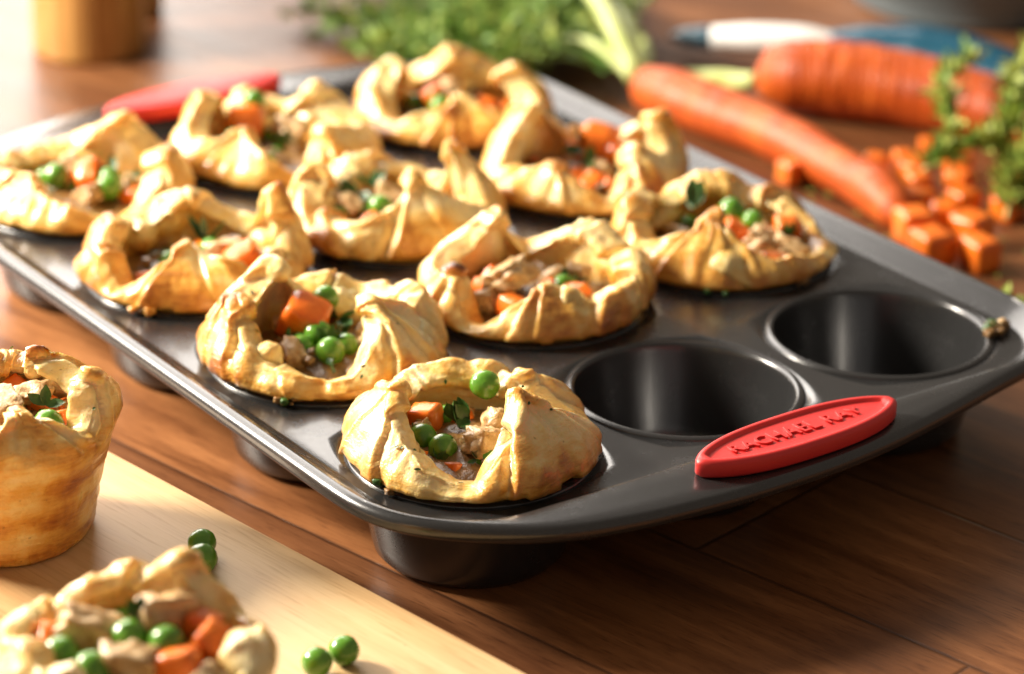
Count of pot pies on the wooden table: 12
